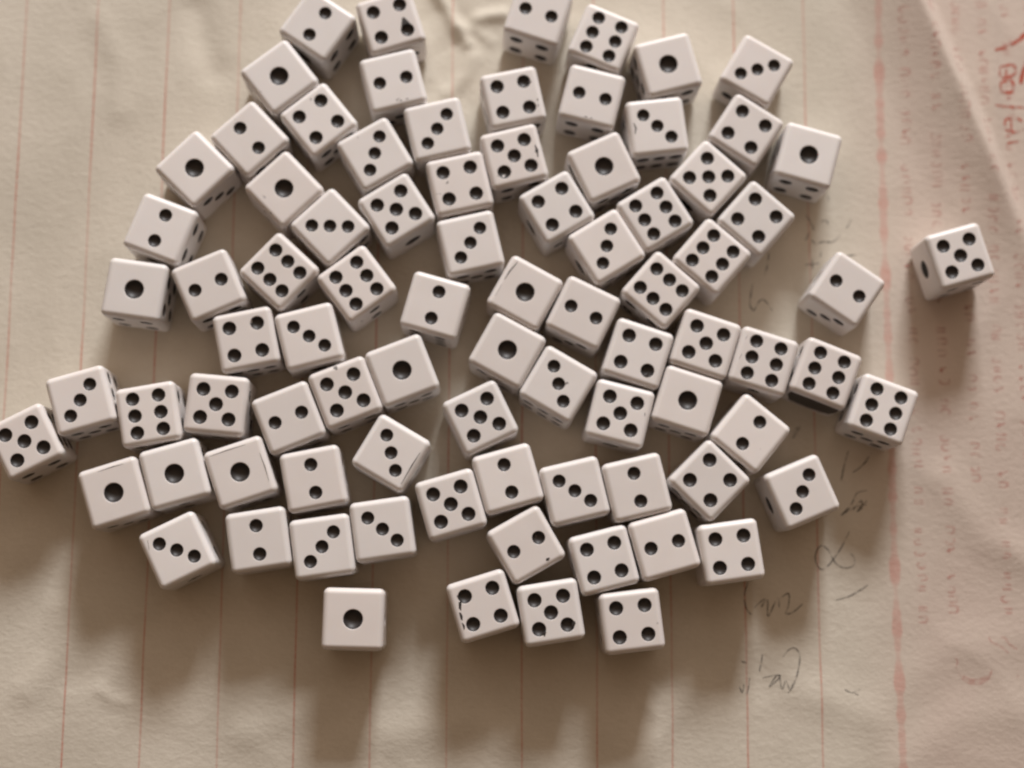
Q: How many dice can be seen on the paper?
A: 85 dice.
